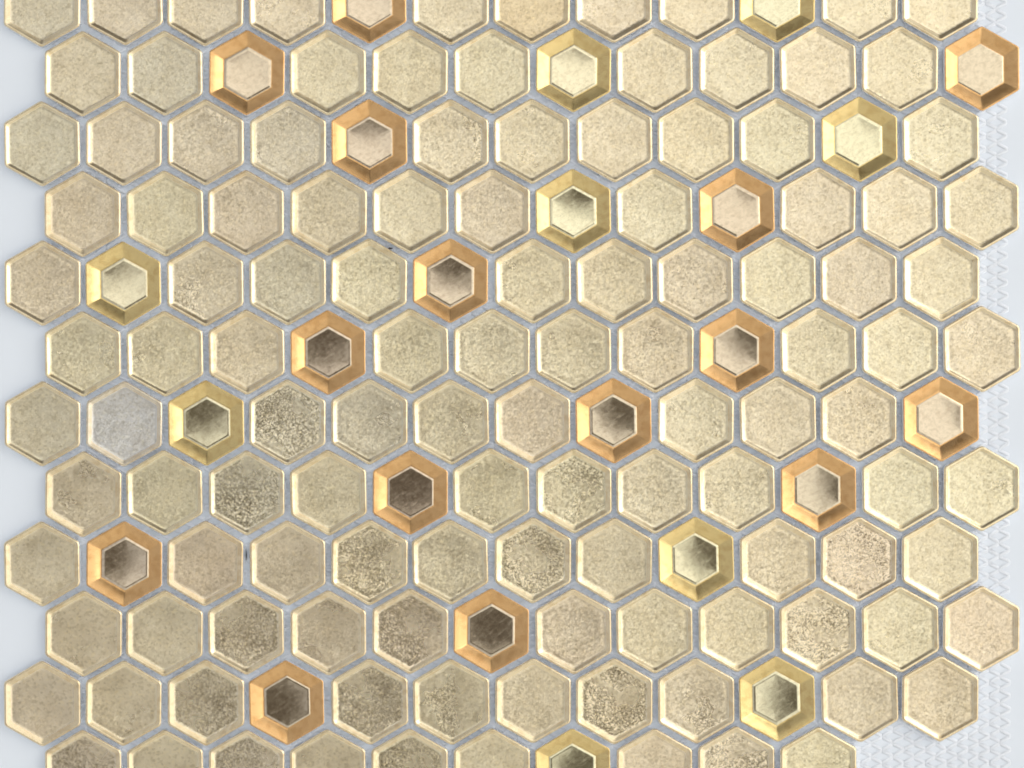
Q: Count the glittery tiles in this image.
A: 118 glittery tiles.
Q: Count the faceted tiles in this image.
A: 24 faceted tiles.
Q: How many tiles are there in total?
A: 142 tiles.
